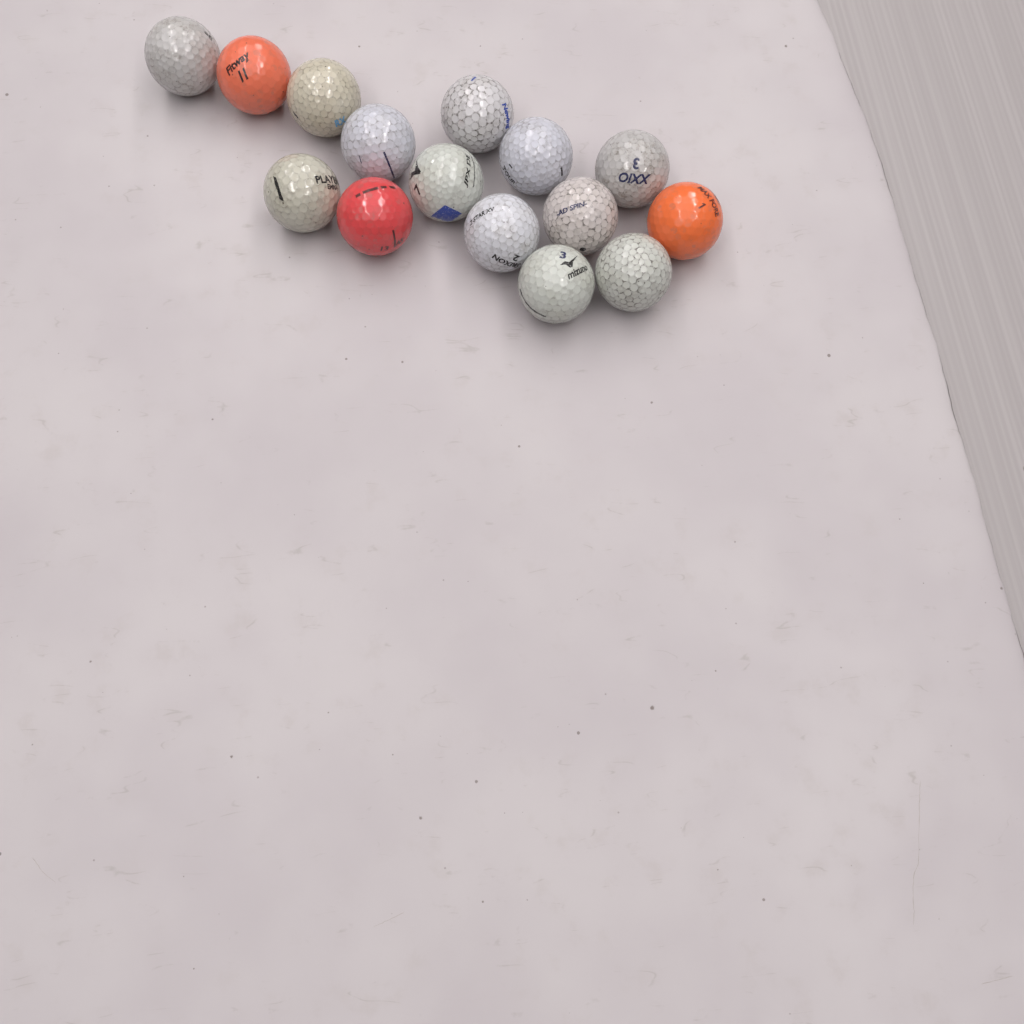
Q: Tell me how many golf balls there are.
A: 15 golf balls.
